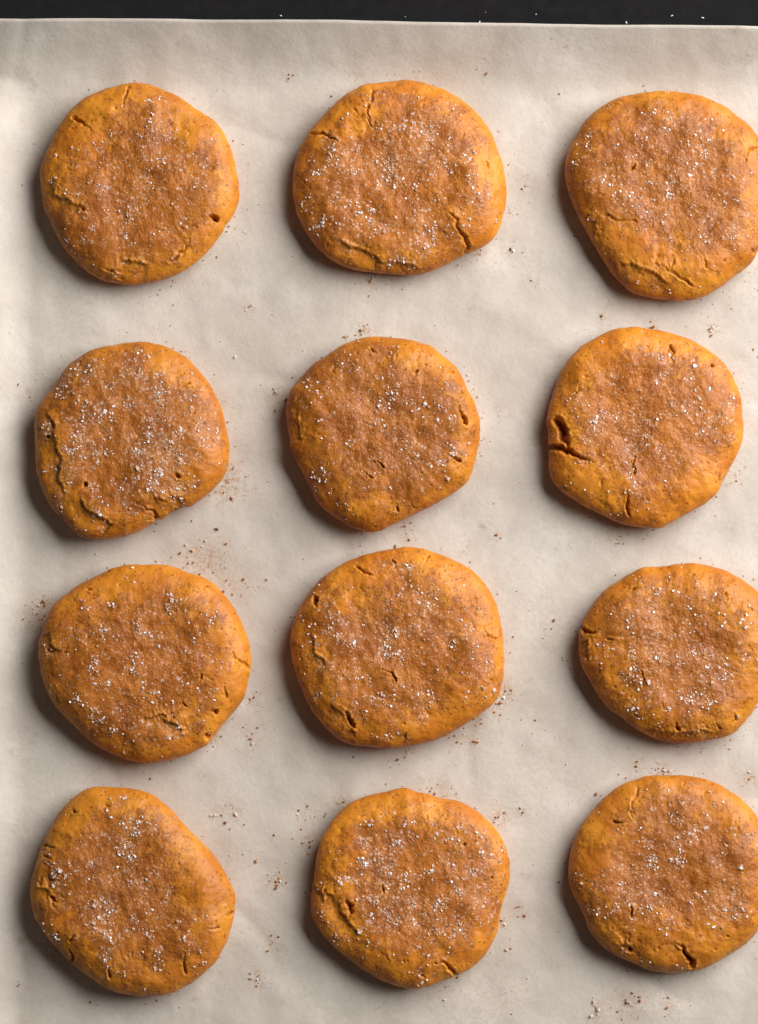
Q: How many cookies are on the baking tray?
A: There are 12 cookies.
